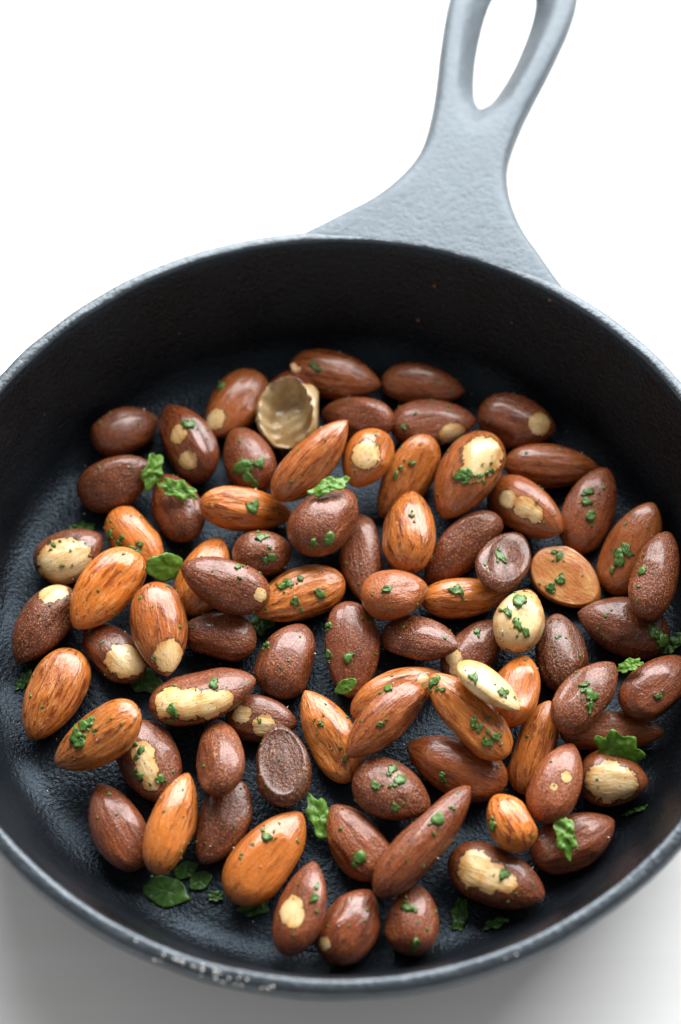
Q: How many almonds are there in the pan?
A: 81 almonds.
